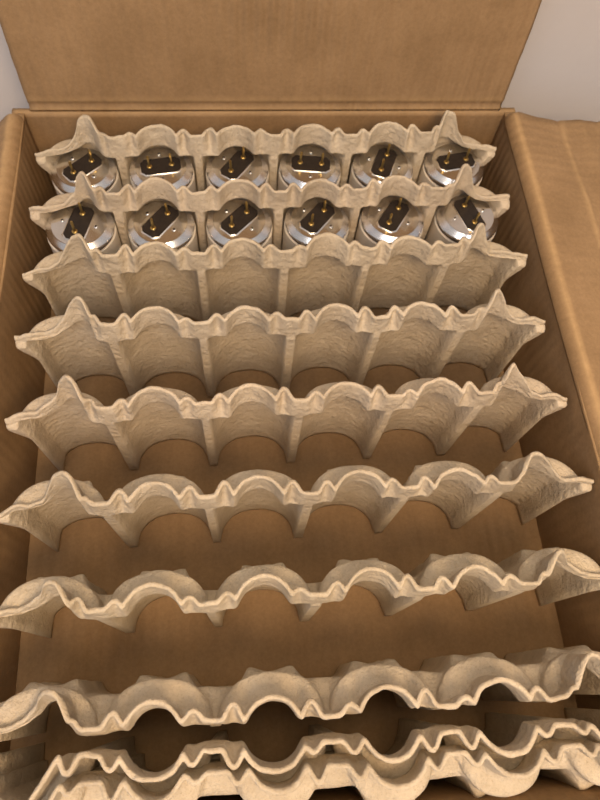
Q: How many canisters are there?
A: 12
